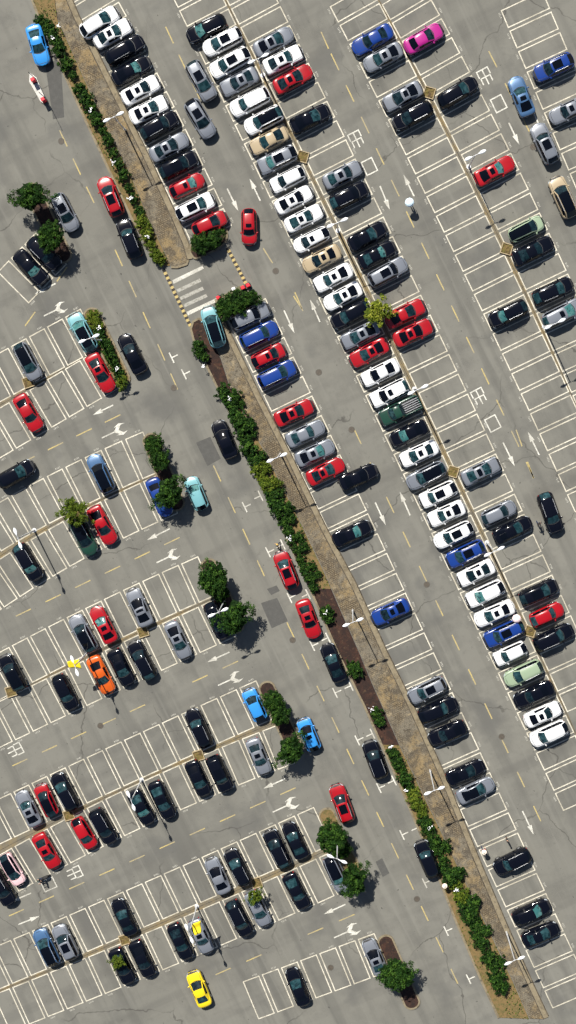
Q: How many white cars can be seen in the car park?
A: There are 28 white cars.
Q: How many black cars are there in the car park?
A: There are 62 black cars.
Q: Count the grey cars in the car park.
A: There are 35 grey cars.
